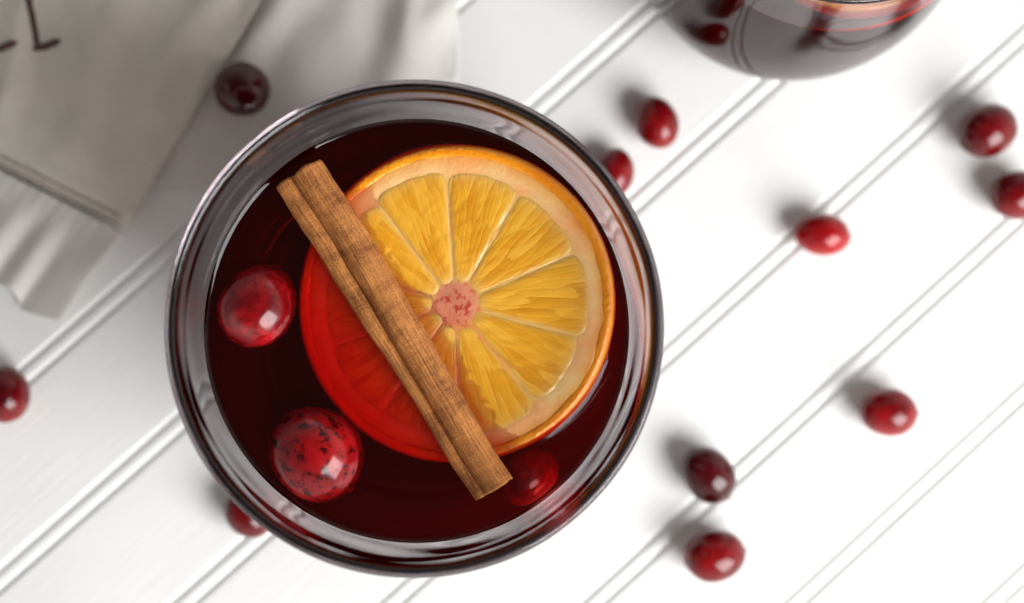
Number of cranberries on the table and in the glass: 14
